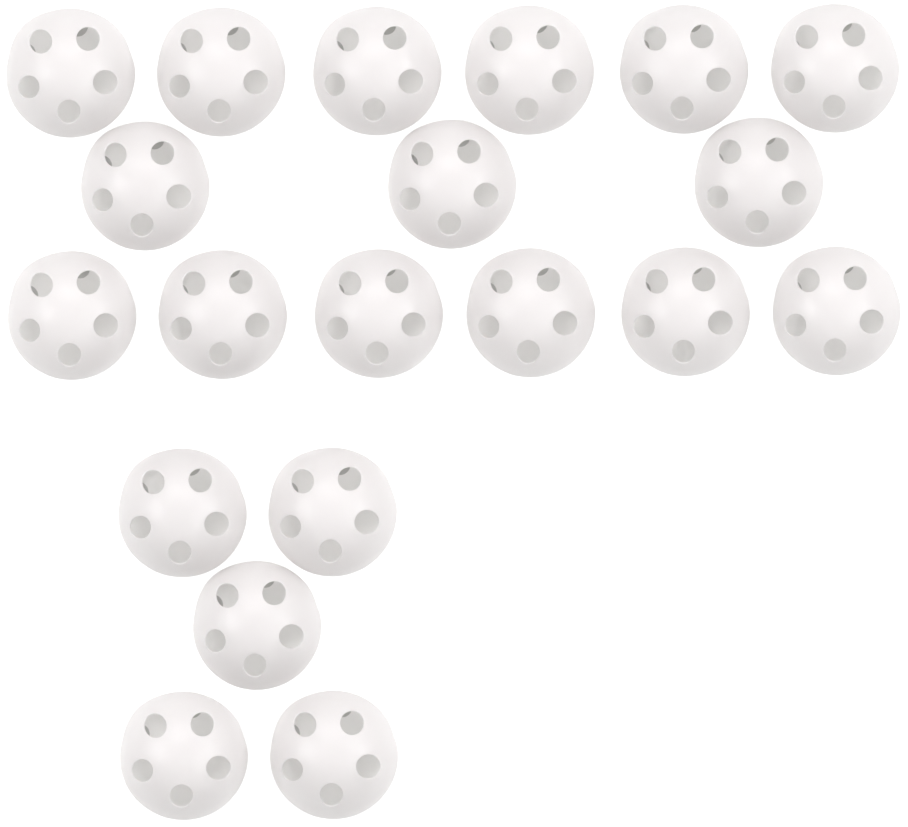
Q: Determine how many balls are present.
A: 20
